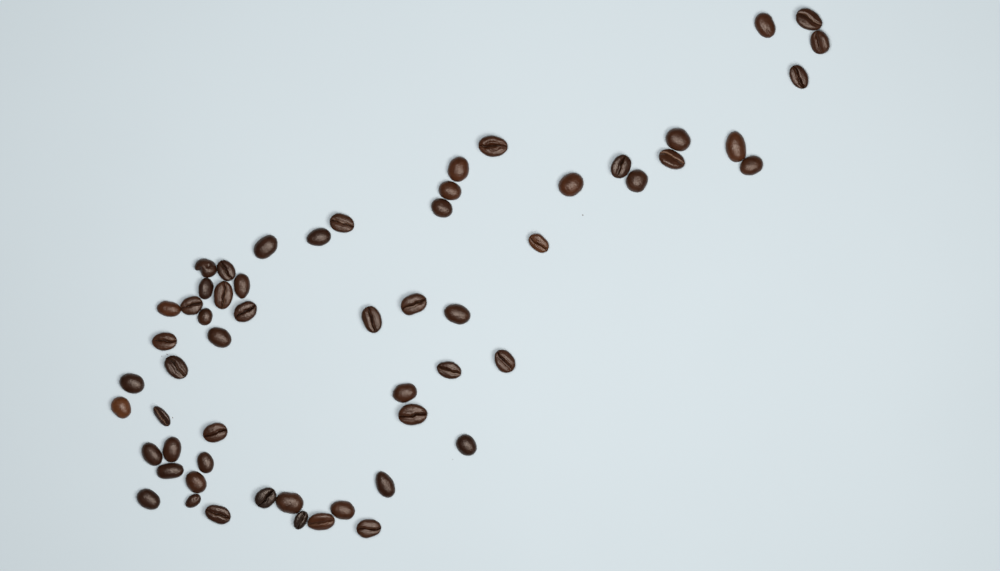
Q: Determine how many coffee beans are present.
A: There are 58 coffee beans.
